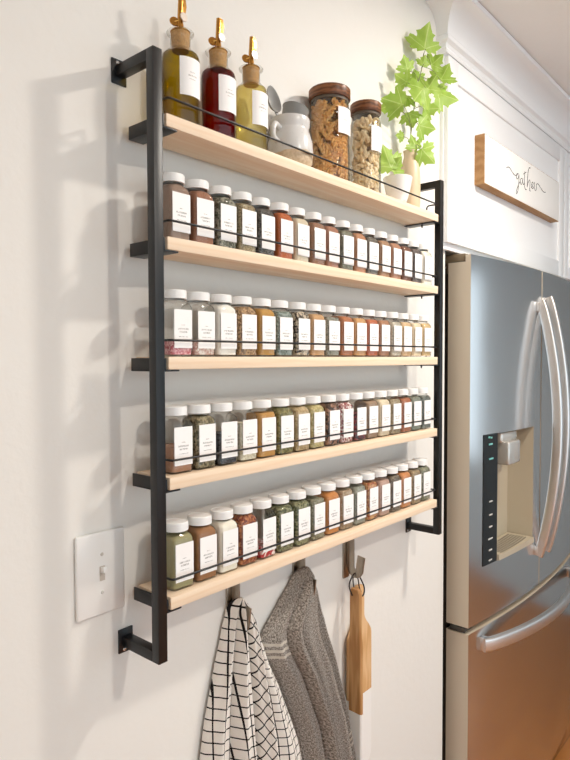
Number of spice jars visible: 68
